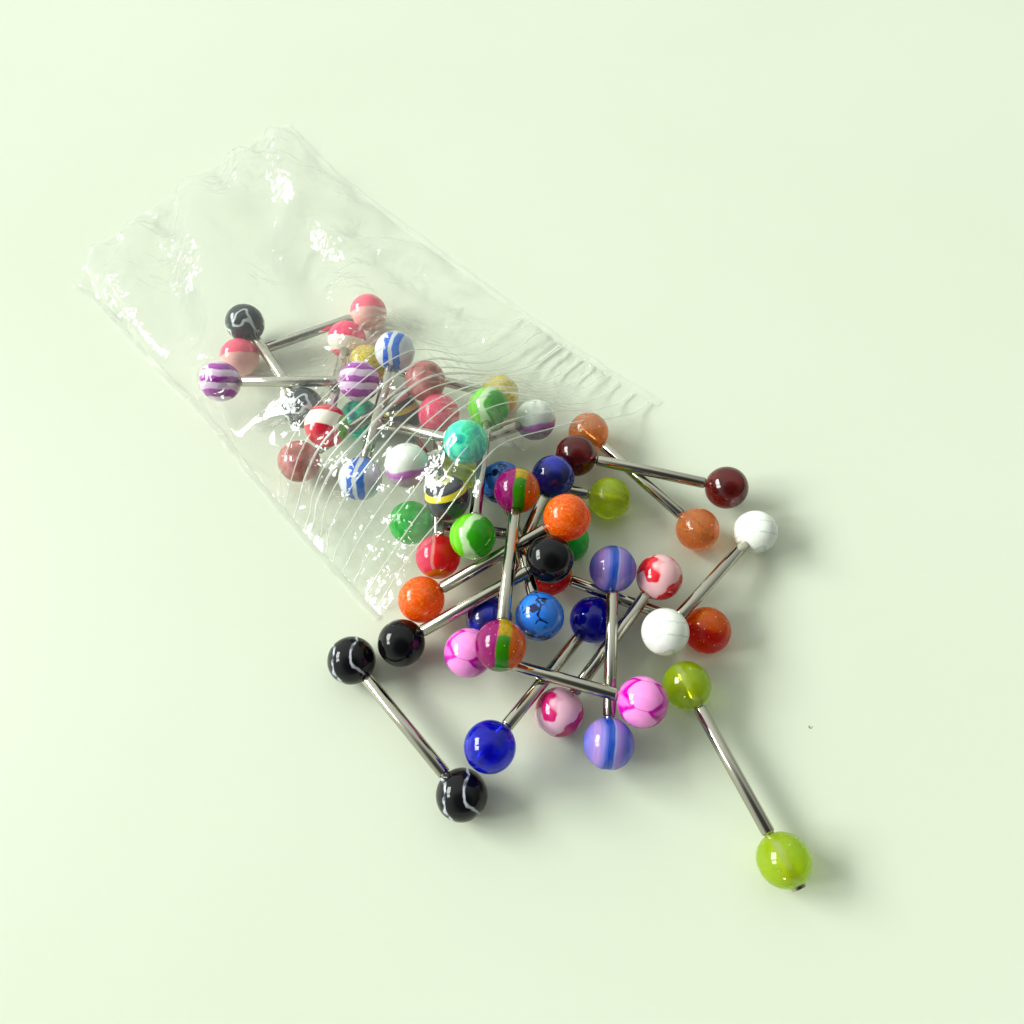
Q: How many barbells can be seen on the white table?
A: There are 29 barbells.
